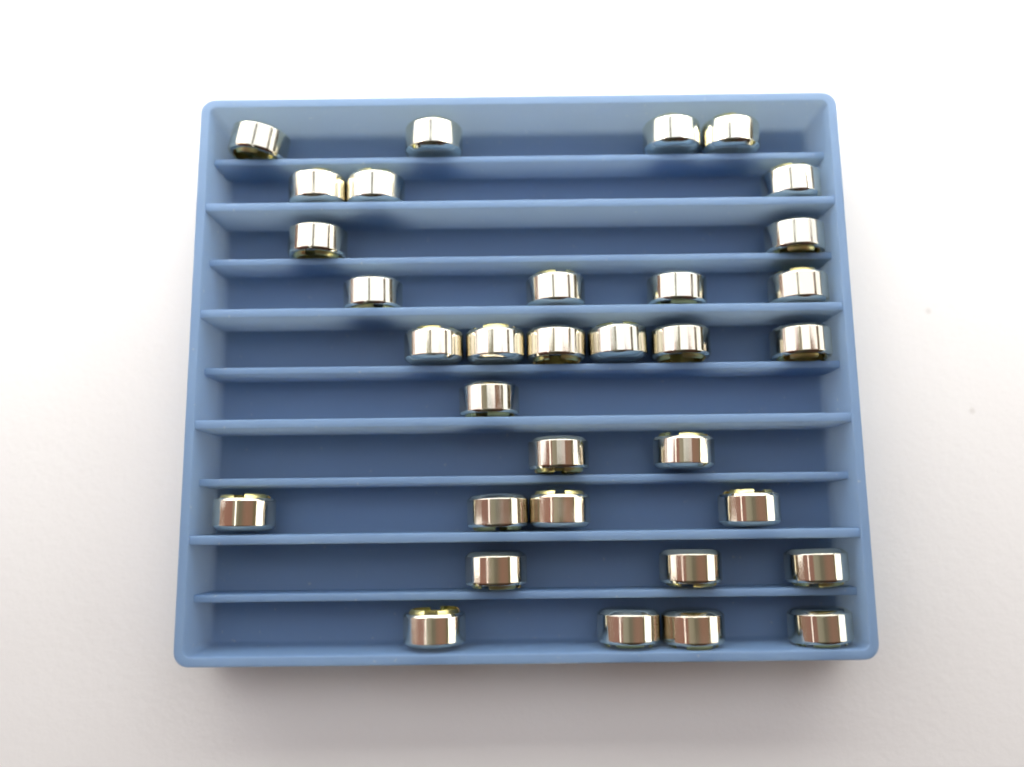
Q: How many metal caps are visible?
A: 33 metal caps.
